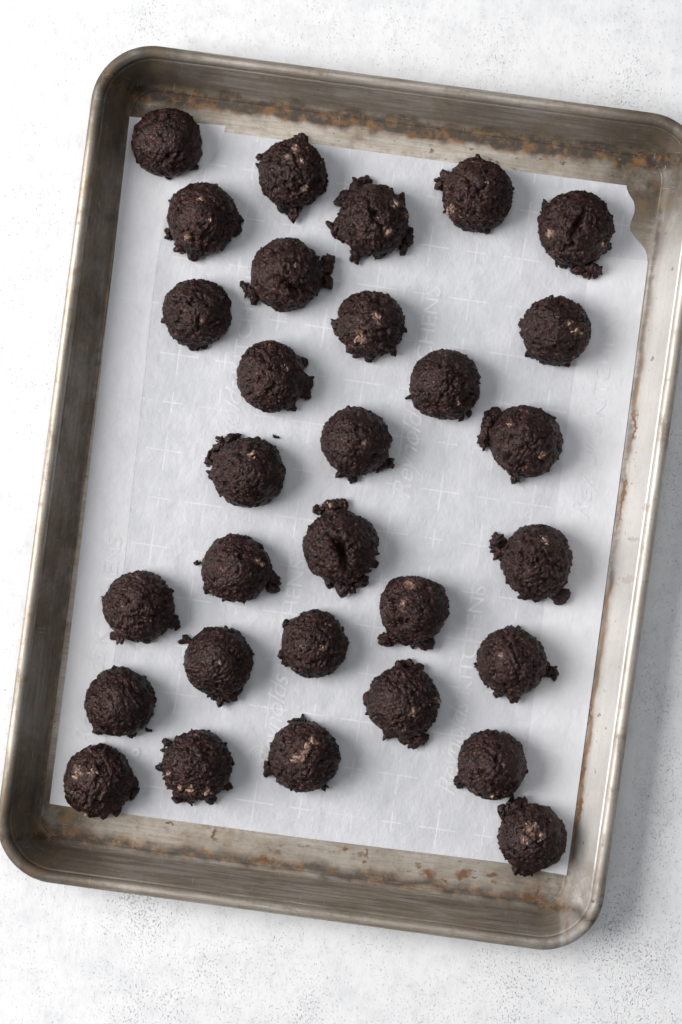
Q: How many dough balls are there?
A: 30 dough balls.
